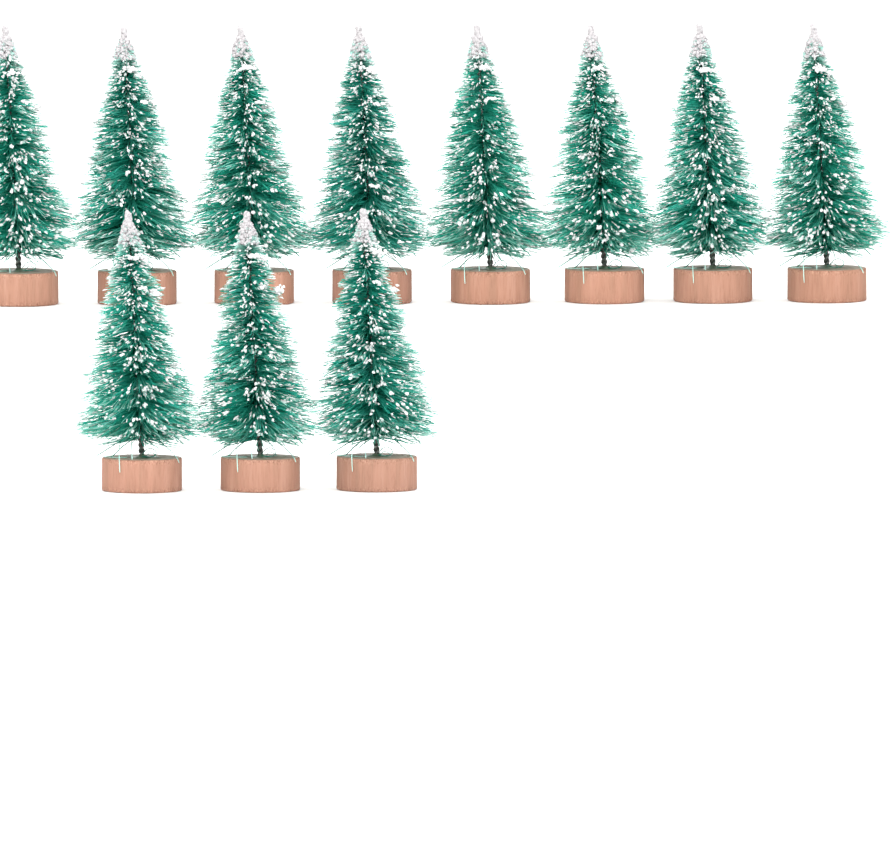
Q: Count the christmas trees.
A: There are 11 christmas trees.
